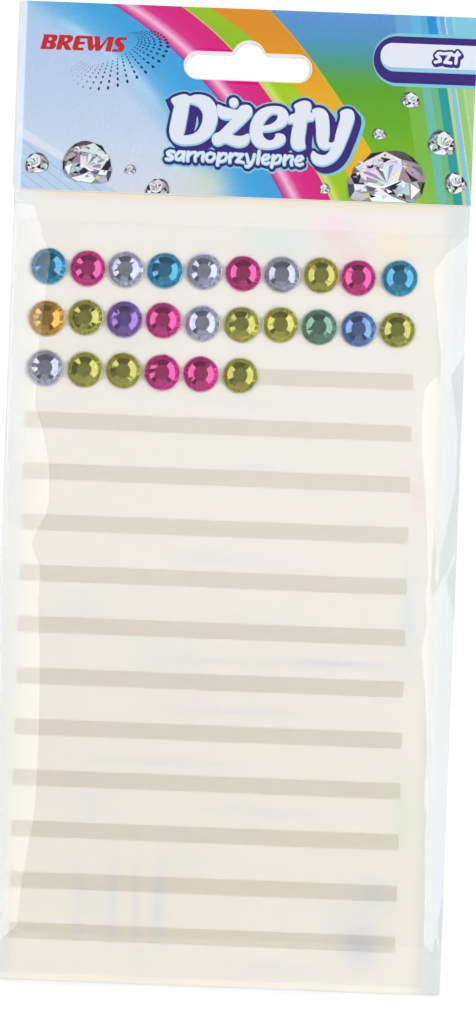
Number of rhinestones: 26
